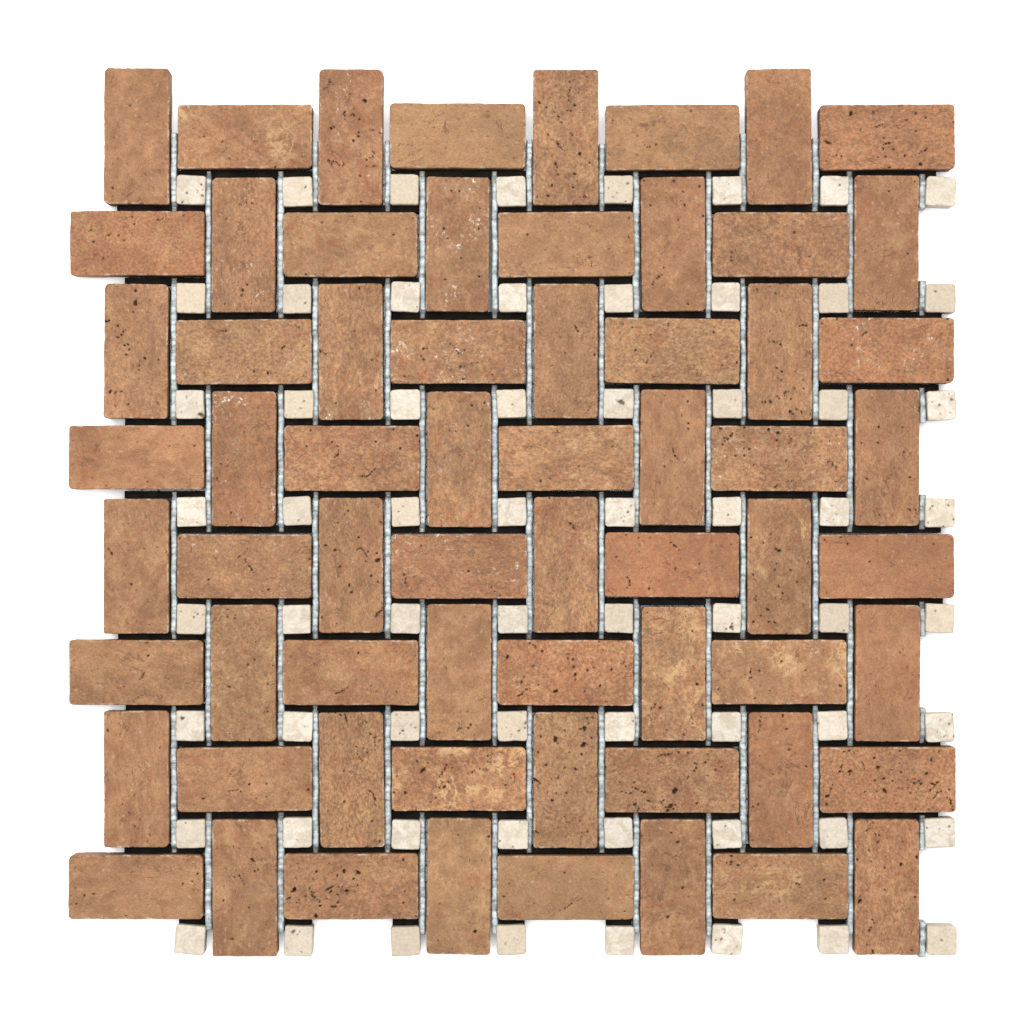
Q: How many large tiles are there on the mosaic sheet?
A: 64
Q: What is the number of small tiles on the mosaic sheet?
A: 64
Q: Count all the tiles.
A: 128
